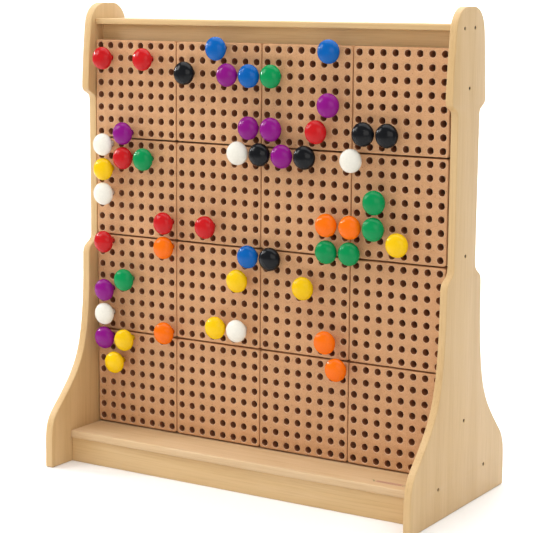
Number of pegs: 51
